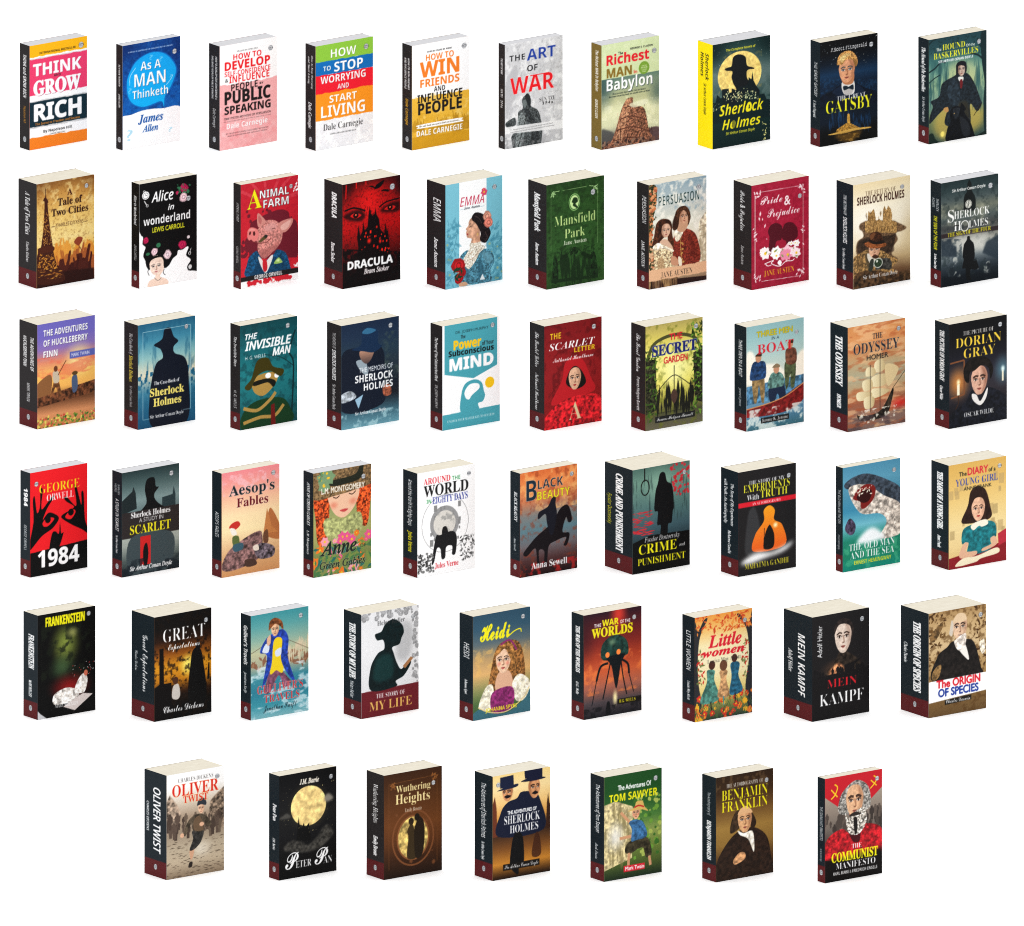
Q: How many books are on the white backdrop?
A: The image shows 56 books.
